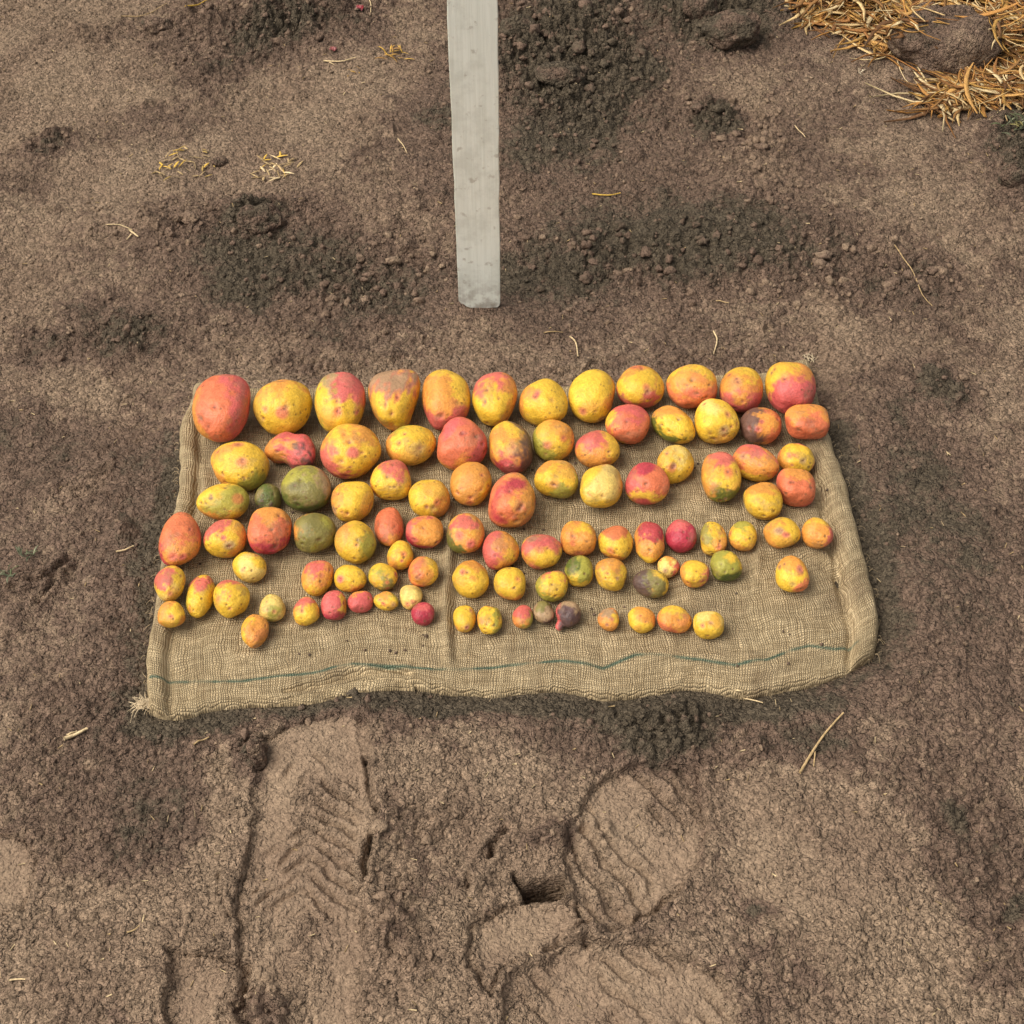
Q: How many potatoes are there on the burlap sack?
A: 97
